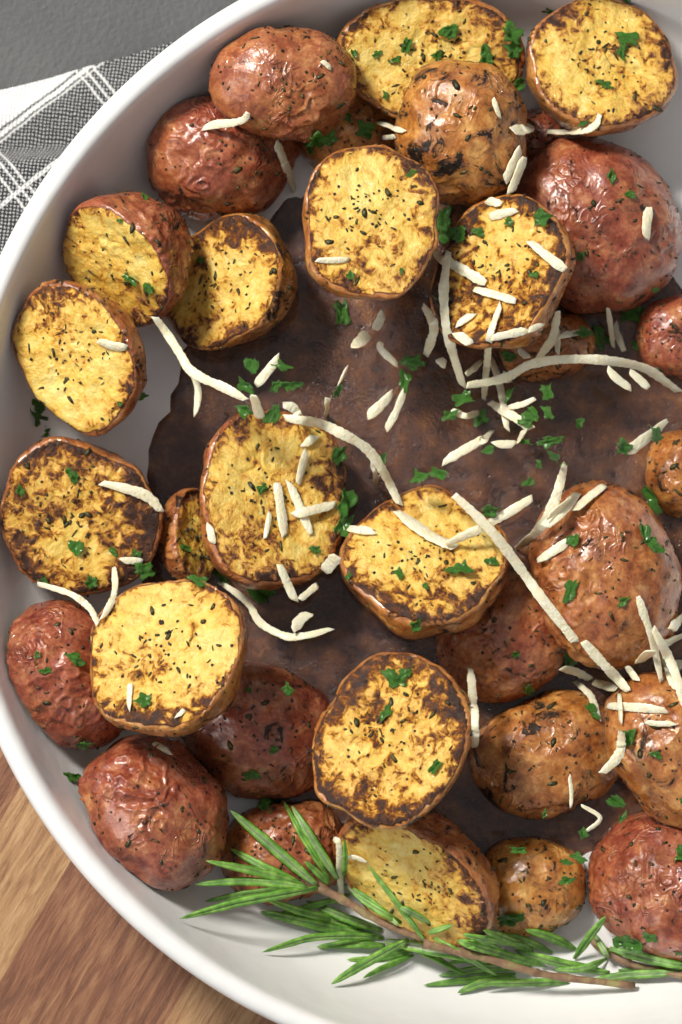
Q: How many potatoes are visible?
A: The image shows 33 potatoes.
